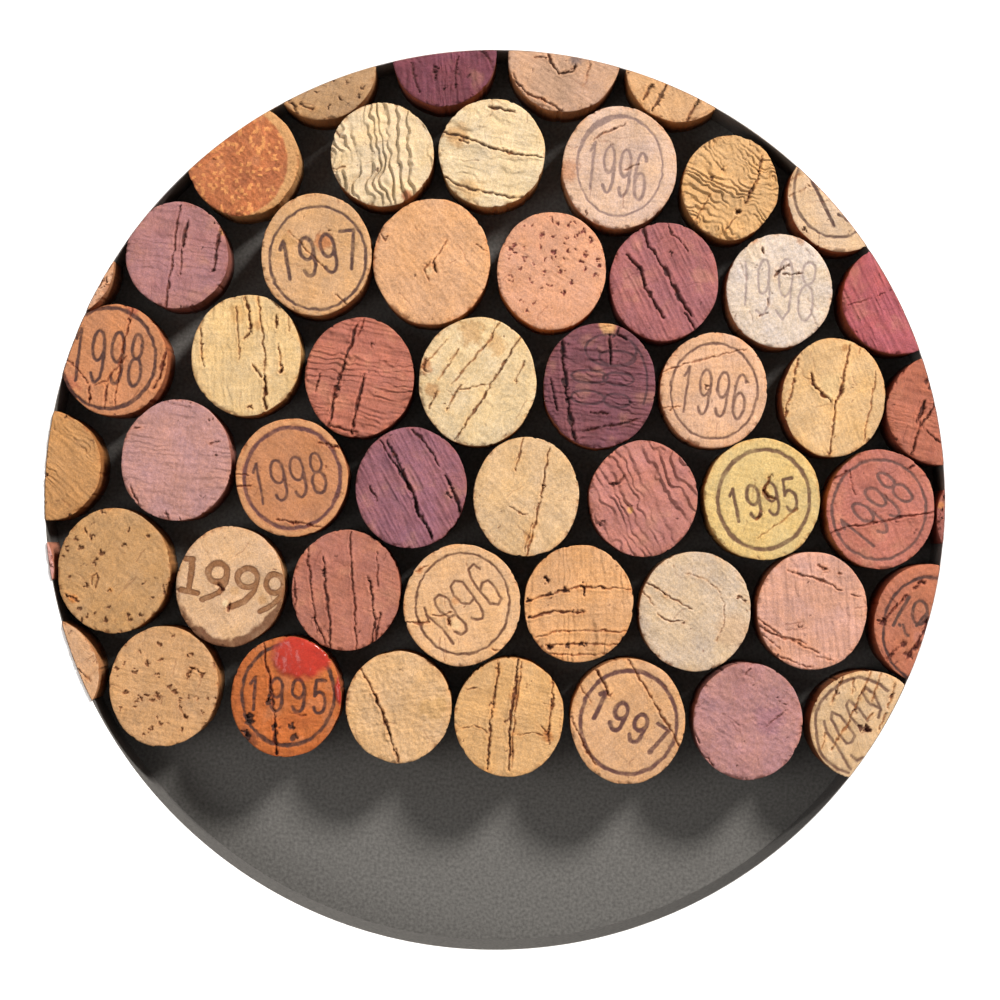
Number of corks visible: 52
